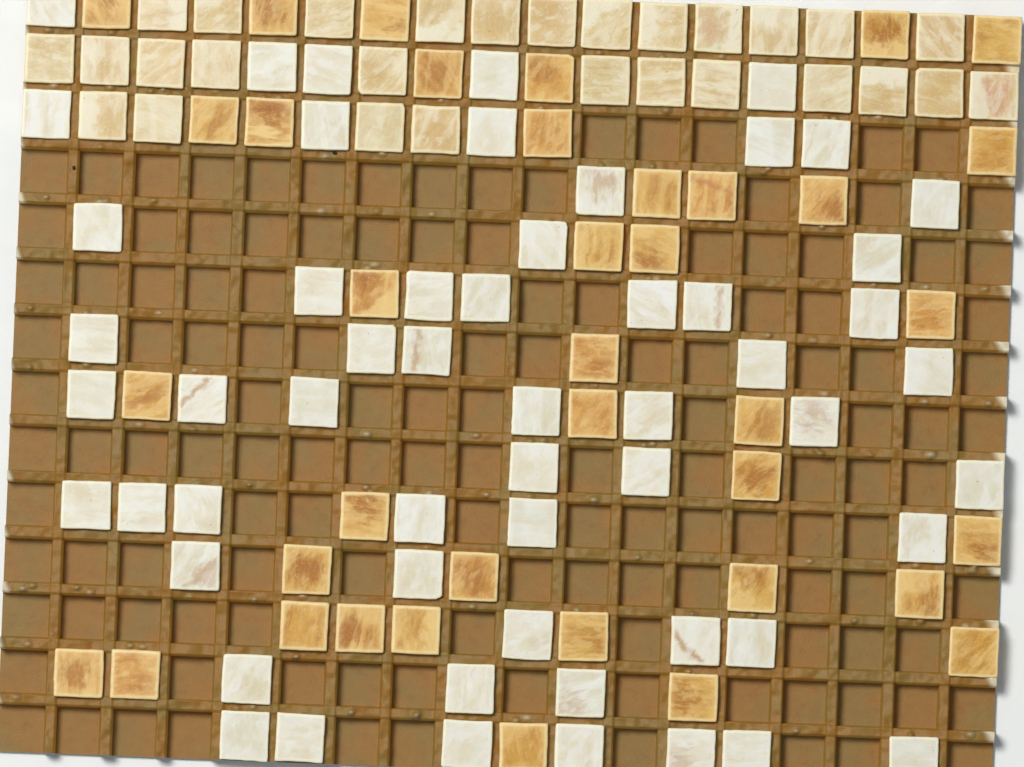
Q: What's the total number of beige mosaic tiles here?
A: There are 28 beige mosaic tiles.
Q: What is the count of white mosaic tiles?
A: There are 56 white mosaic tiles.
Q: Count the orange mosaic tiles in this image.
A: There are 38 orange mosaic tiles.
